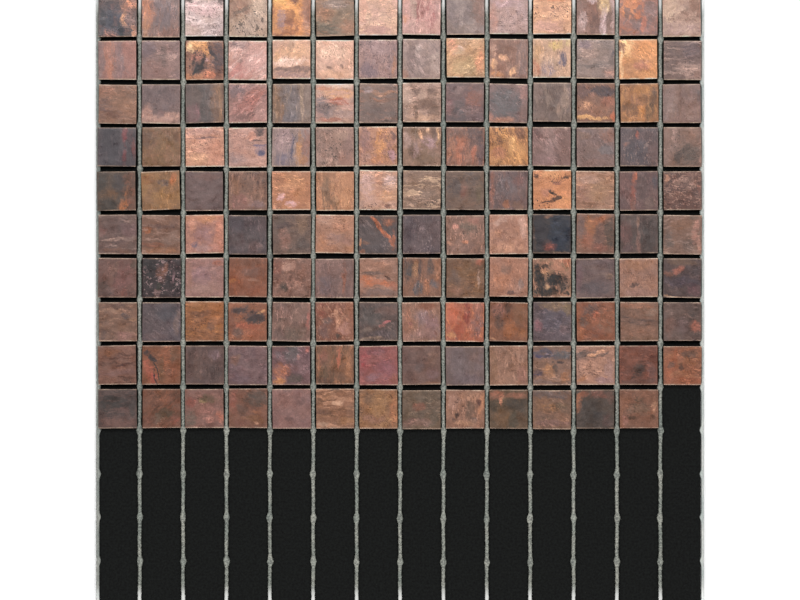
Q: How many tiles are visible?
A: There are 139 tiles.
